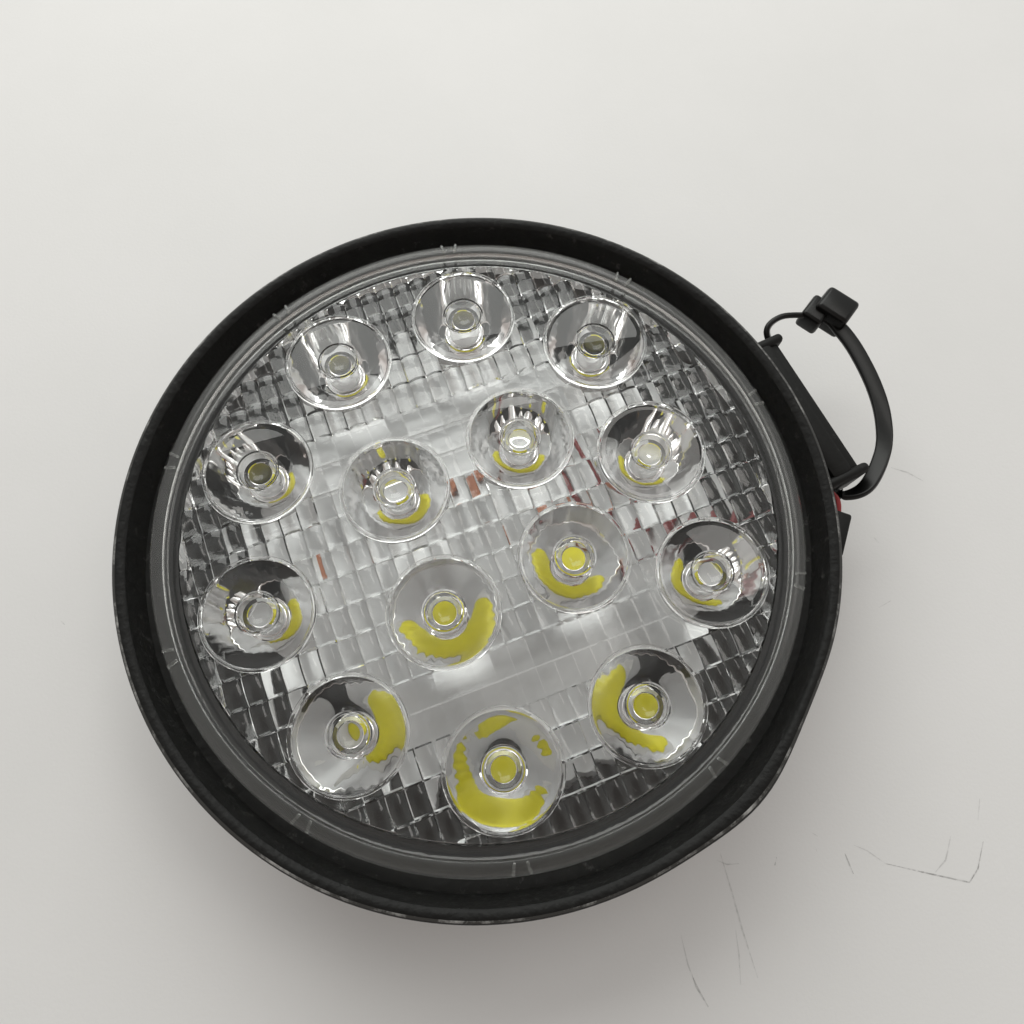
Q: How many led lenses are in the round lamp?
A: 14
